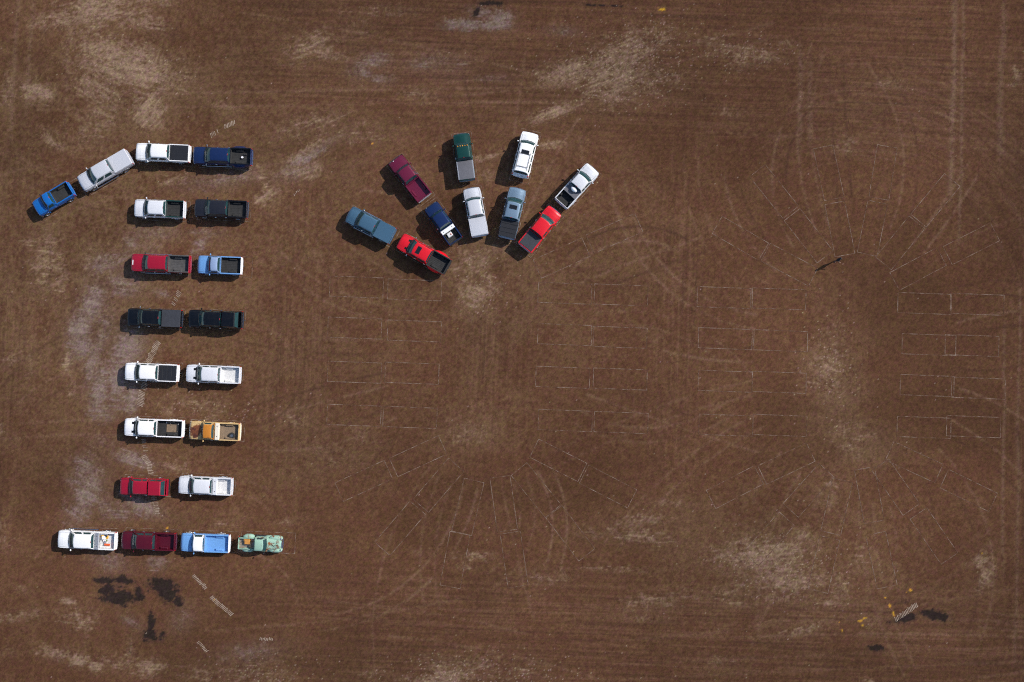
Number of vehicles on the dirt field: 30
